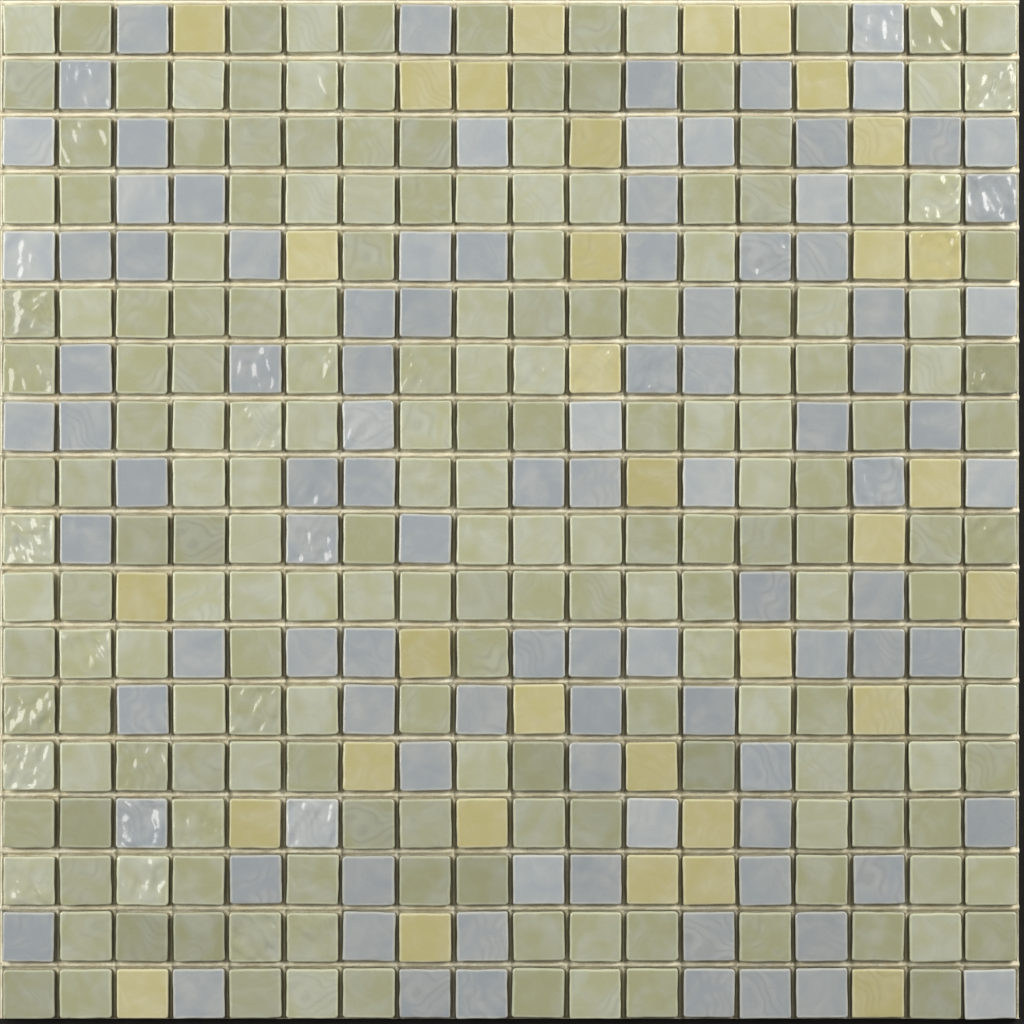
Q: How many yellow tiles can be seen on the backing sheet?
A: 33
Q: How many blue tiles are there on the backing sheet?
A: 99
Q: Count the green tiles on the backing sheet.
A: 192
